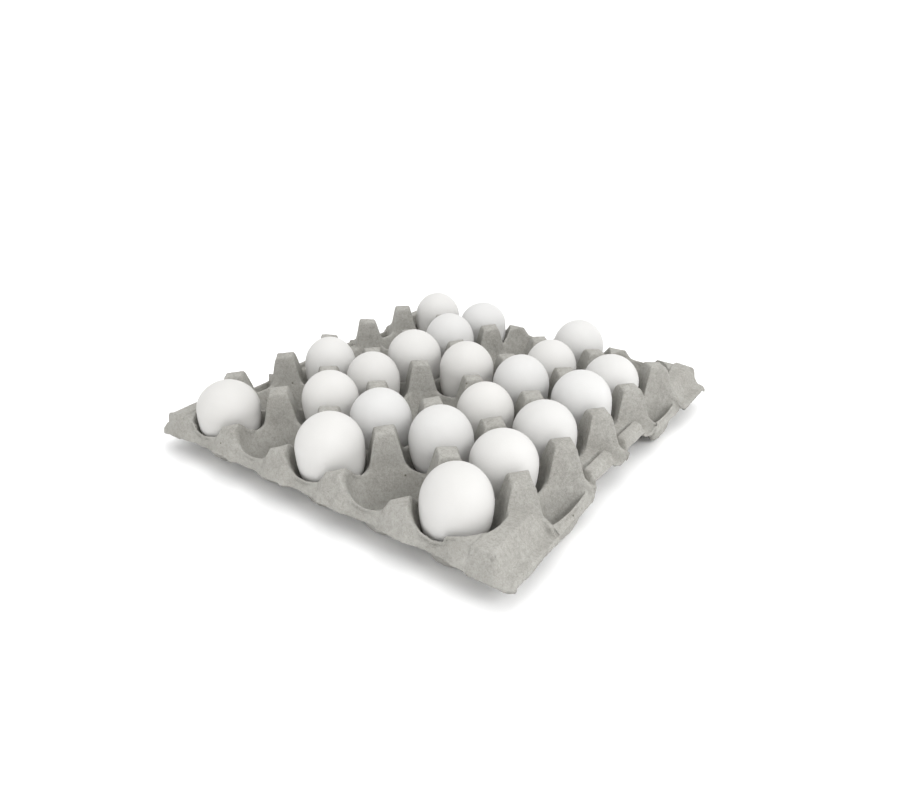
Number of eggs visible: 21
